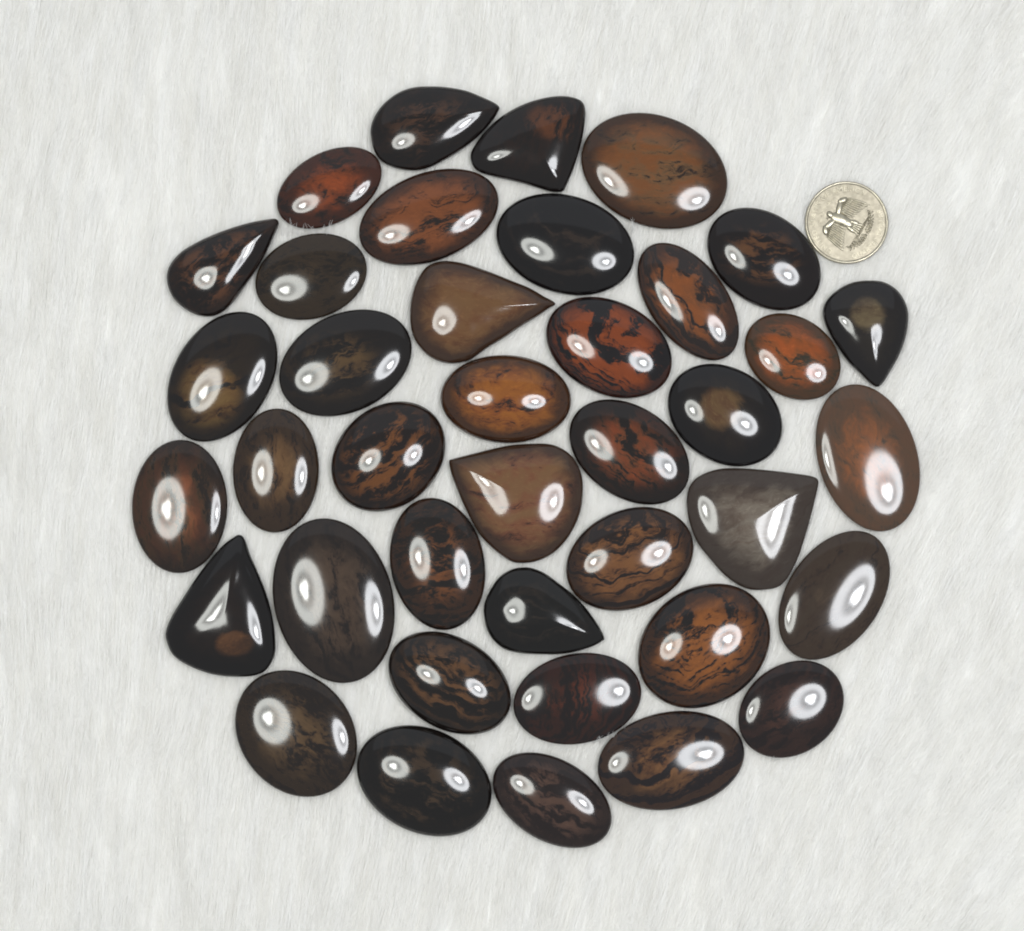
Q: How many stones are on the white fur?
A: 39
